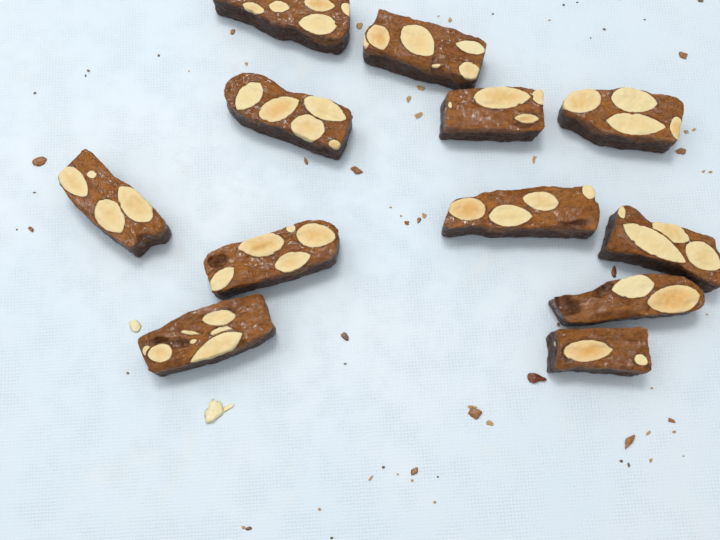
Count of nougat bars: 12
